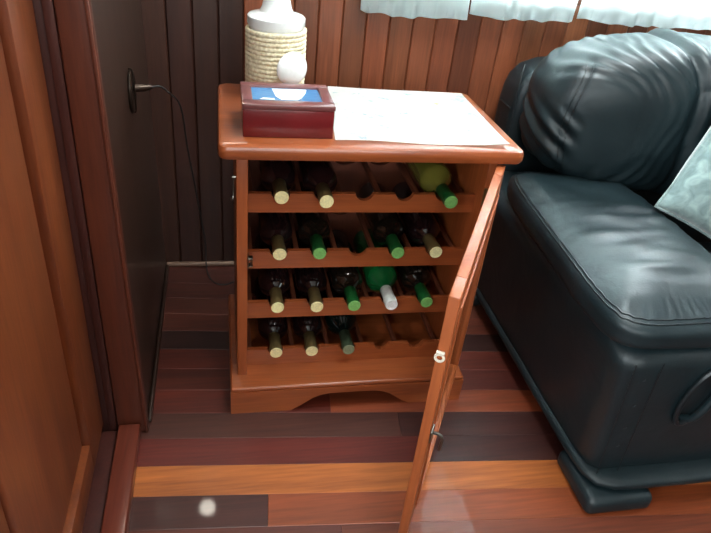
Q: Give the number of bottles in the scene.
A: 15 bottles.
